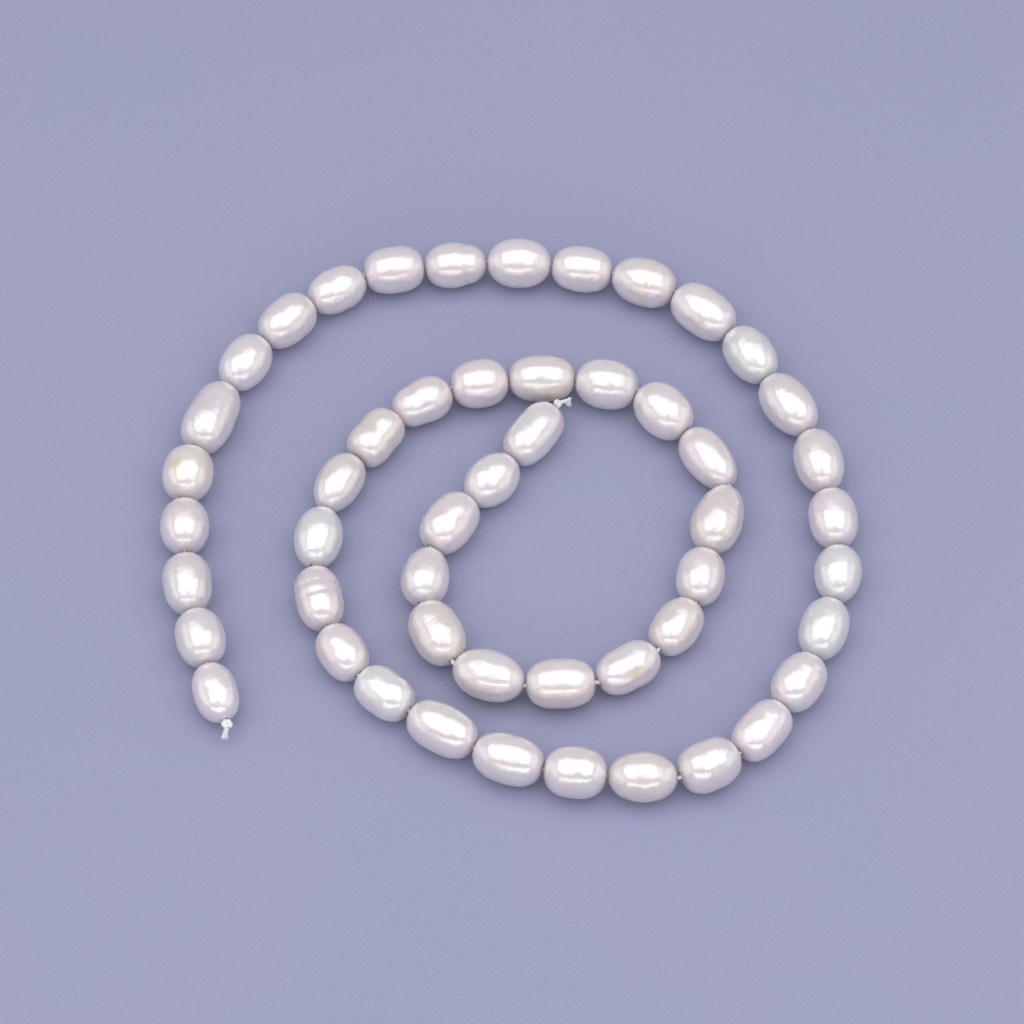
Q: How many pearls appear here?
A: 51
